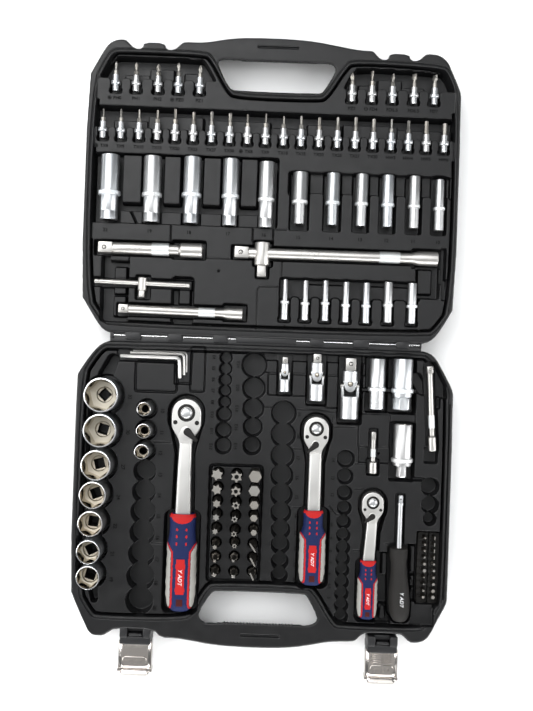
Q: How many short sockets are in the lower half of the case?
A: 10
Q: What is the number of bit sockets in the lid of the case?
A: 30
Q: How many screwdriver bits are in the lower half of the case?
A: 44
